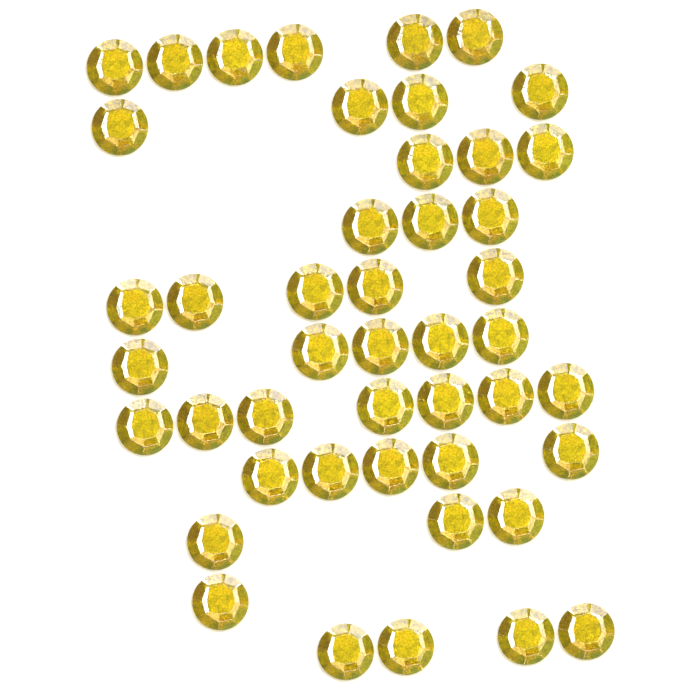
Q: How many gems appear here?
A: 46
